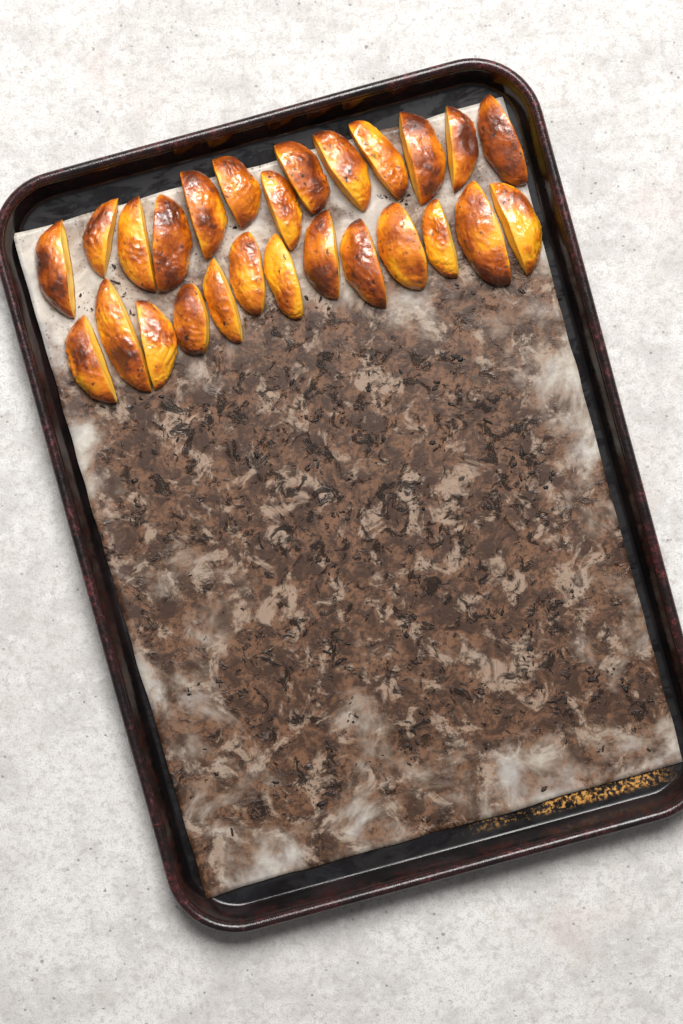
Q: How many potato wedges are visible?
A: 26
